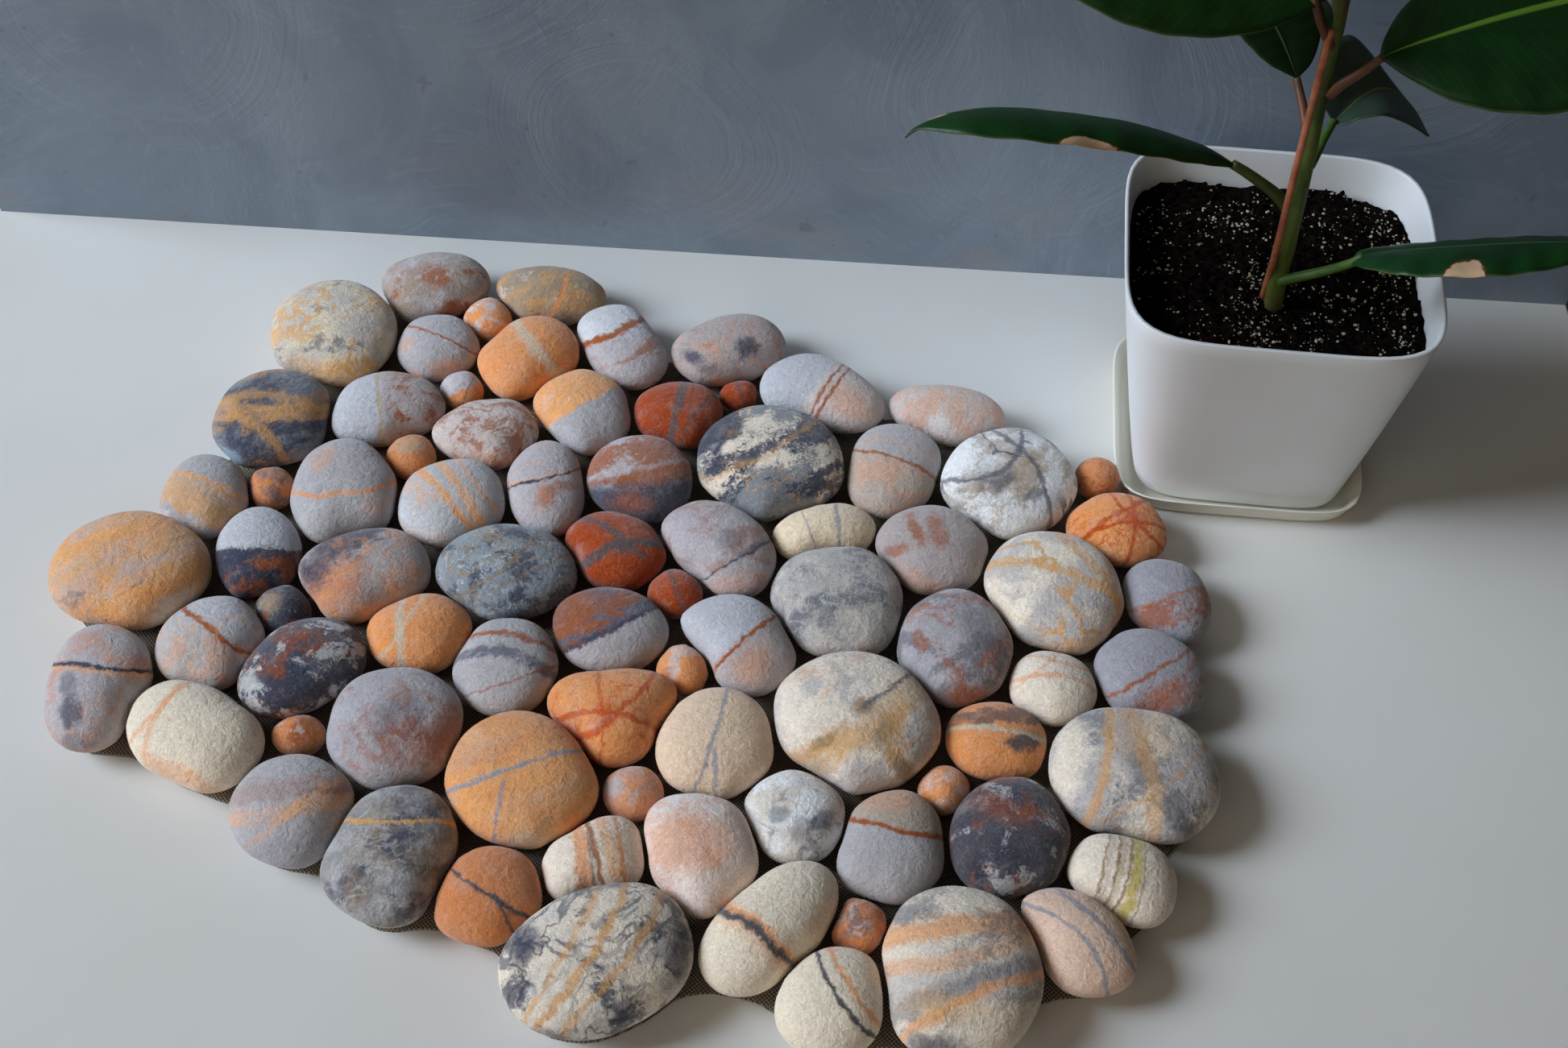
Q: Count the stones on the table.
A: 79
